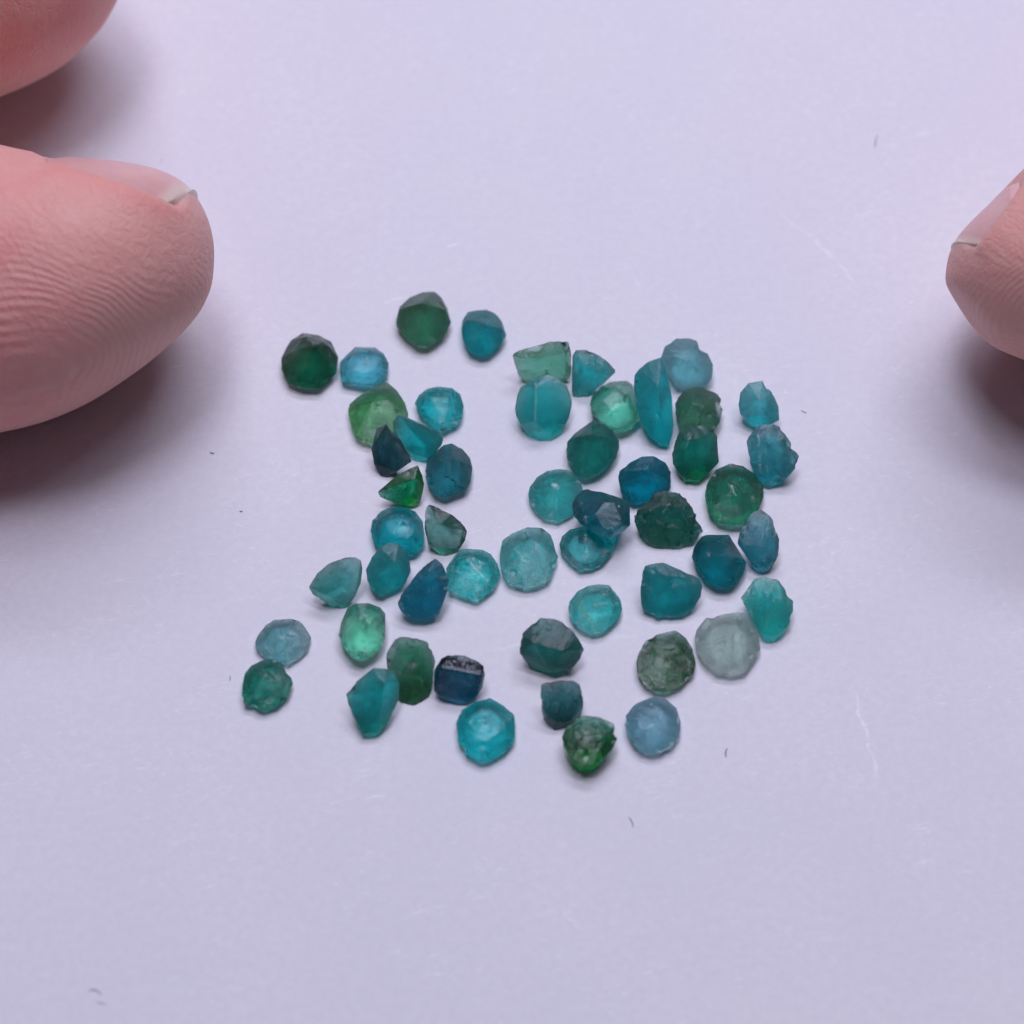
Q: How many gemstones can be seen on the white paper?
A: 52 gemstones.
